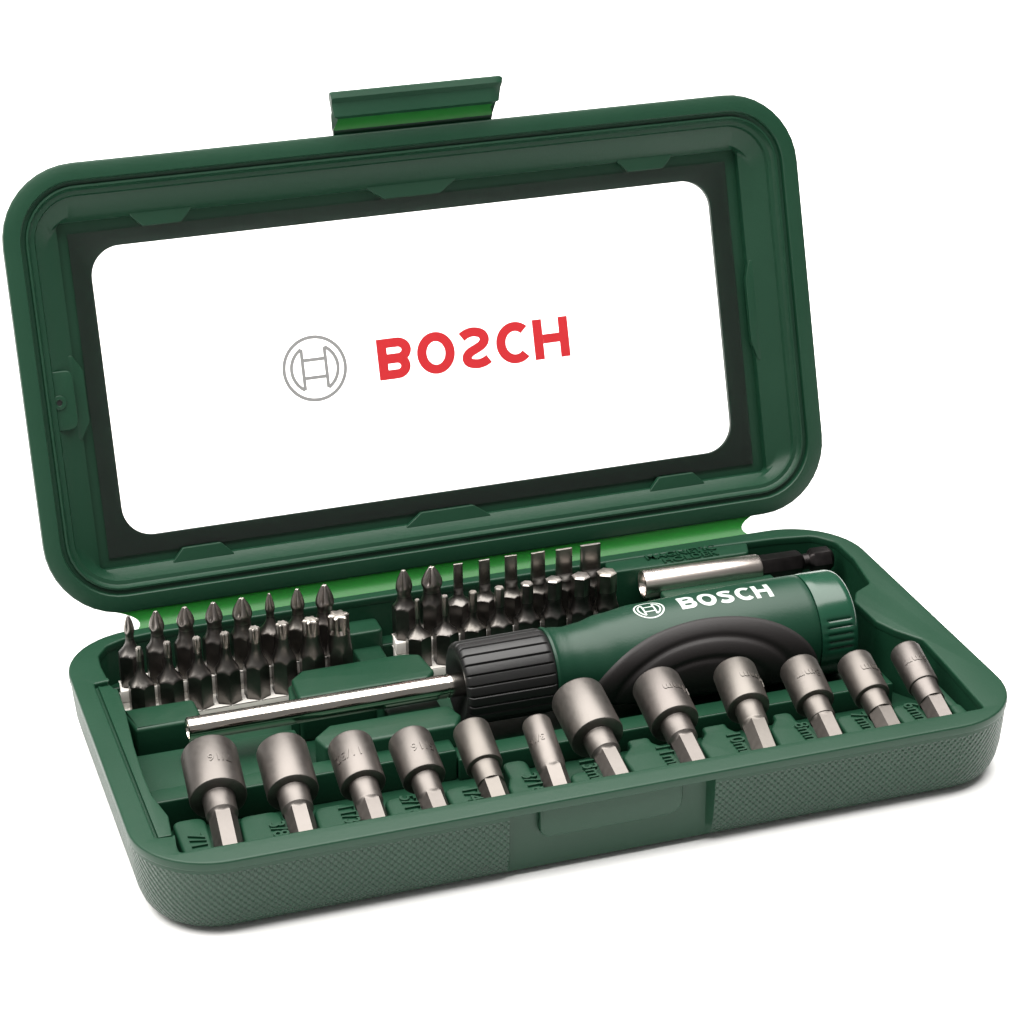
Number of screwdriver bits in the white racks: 32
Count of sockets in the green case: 12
